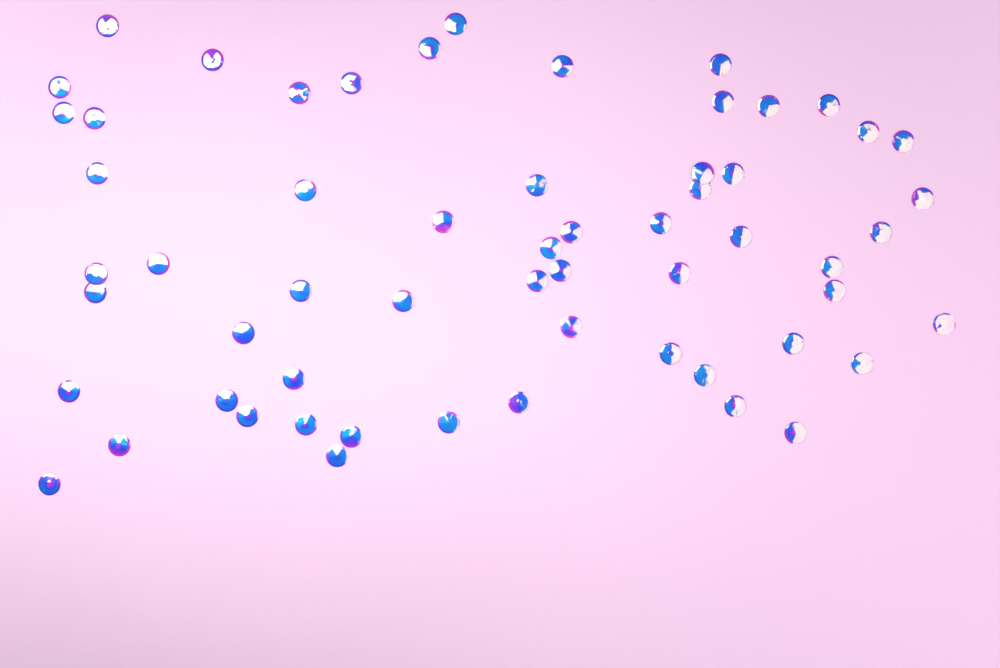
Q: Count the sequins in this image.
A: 59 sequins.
